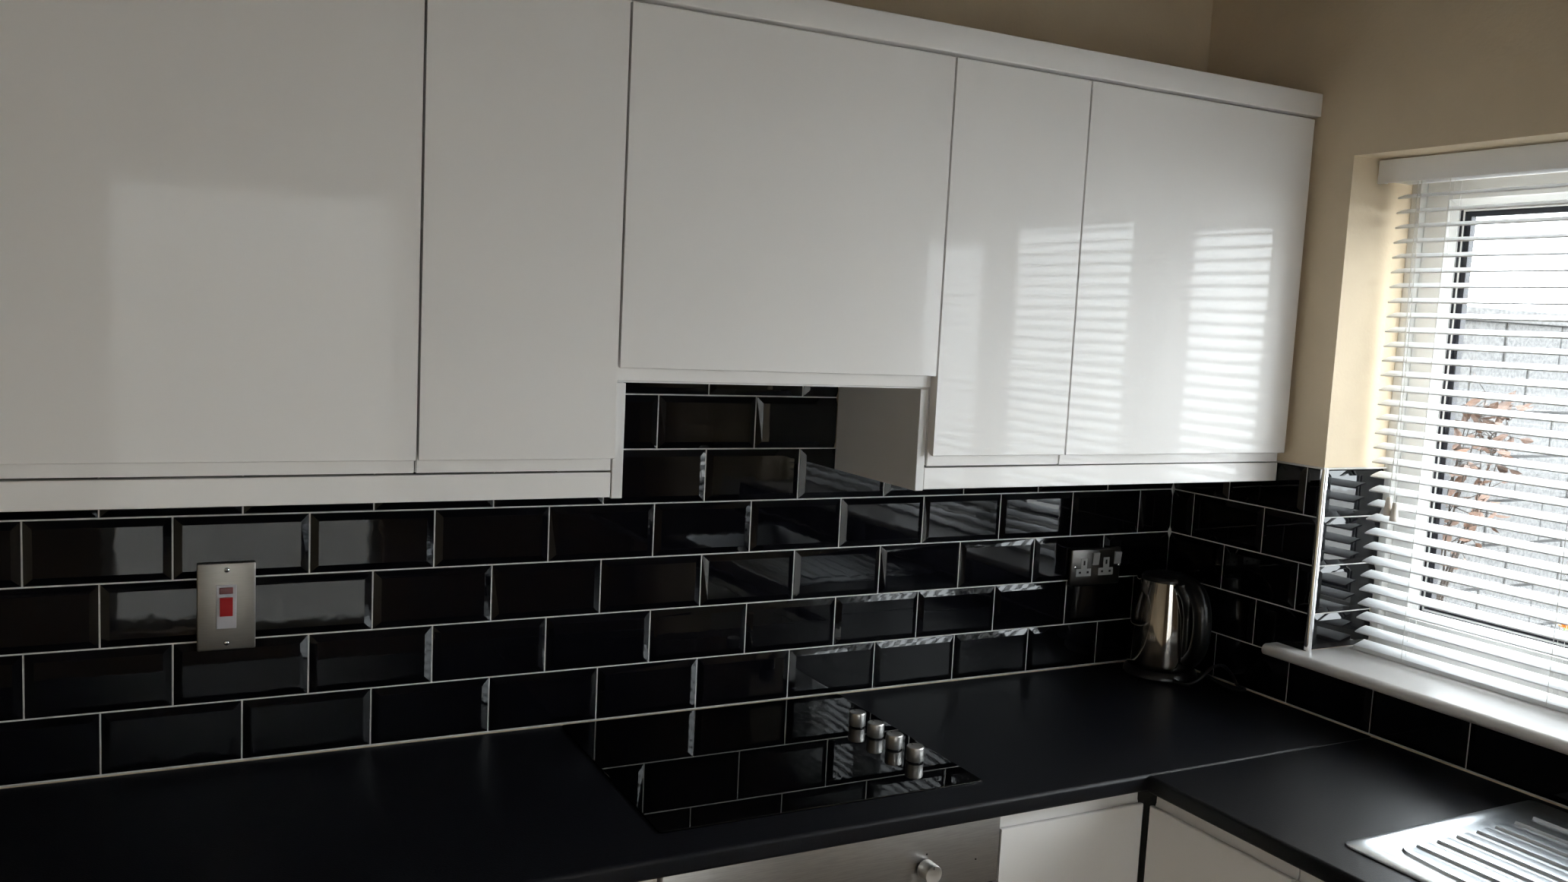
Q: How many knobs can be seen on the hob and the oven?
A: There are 5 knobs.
